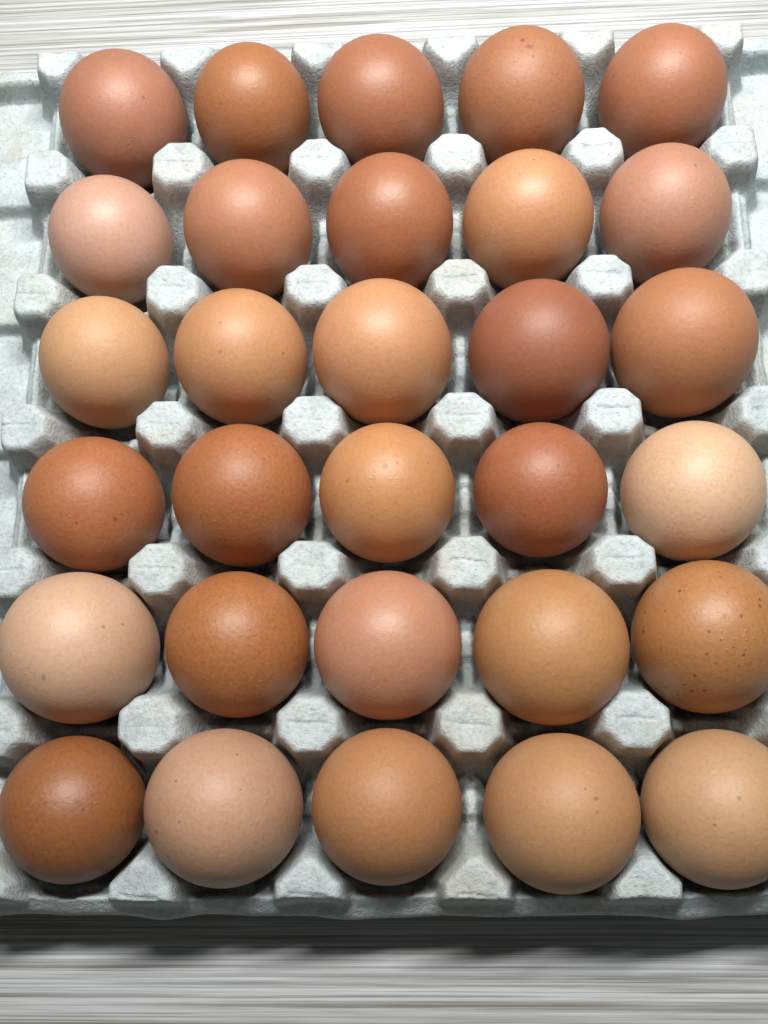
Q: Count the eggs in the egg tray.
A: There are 30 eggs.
